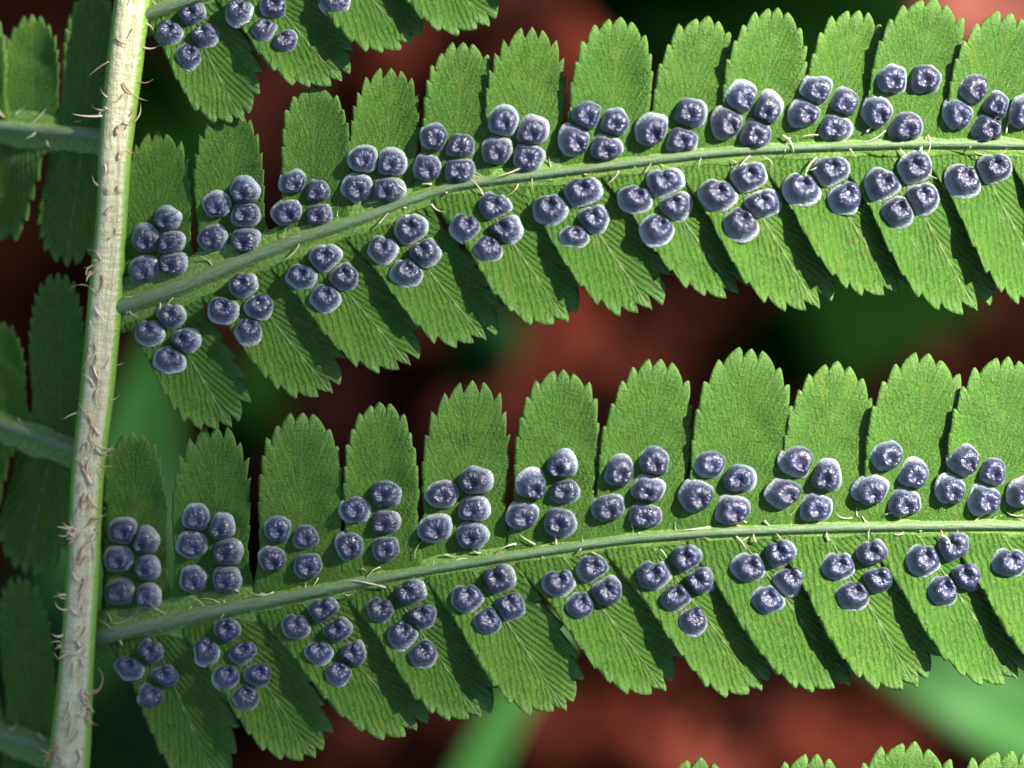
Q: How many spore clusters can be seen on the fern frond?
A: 200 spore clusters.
